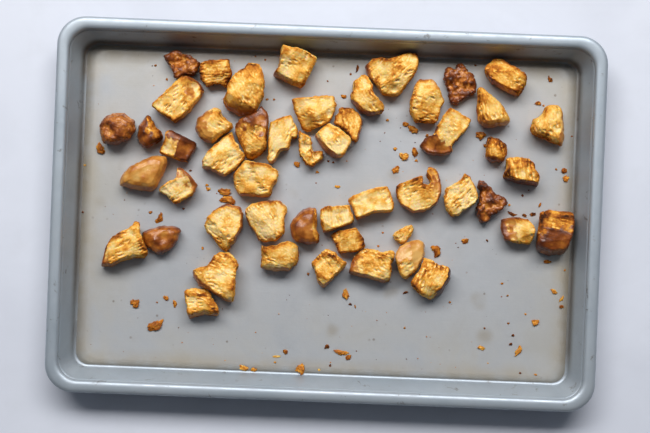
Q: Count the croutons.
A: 50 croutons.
